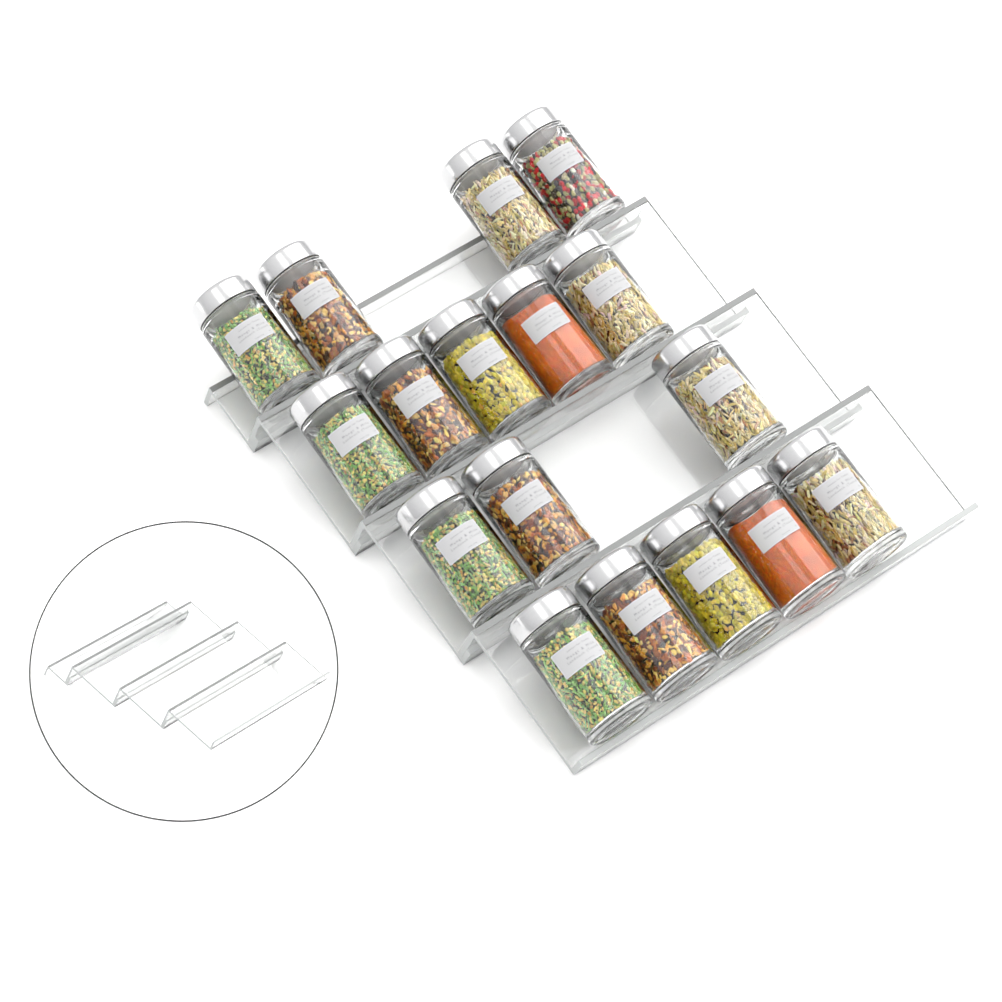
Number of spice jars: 17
